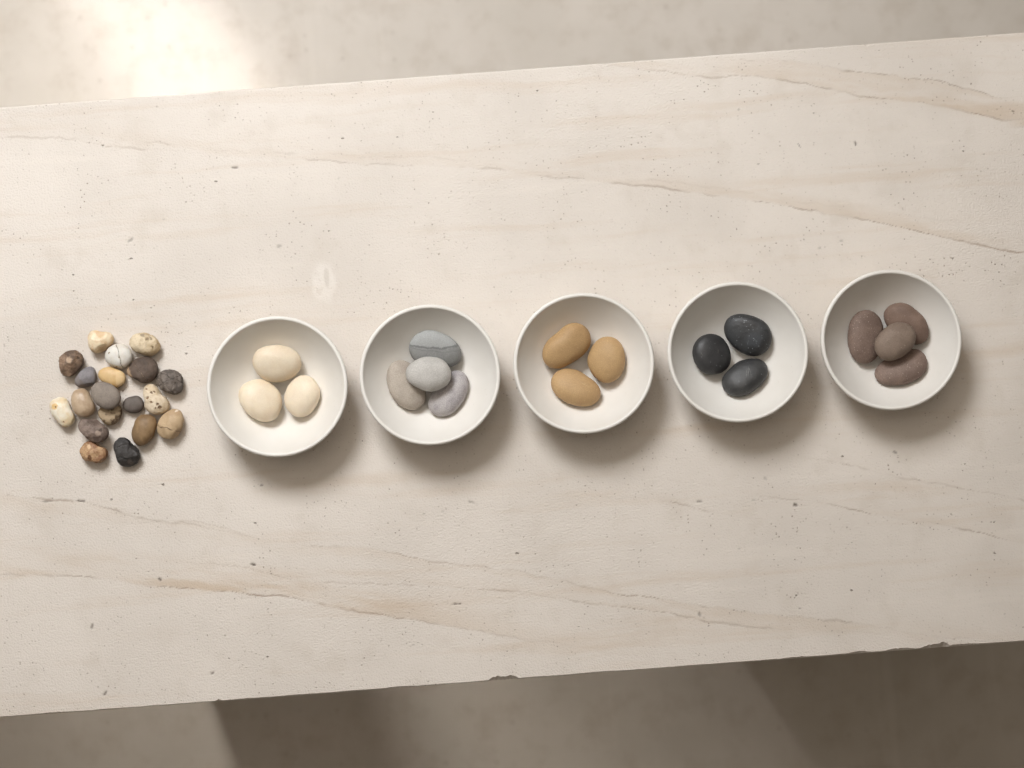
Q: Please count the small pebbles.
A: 19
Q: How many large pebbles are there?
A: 17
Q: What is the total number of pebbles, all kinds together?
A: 36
